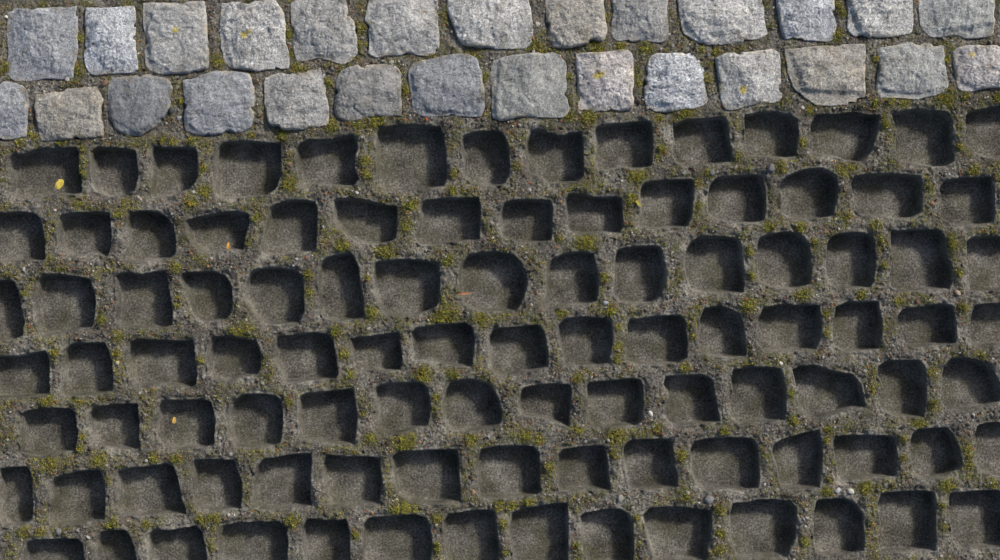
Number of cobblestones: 27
